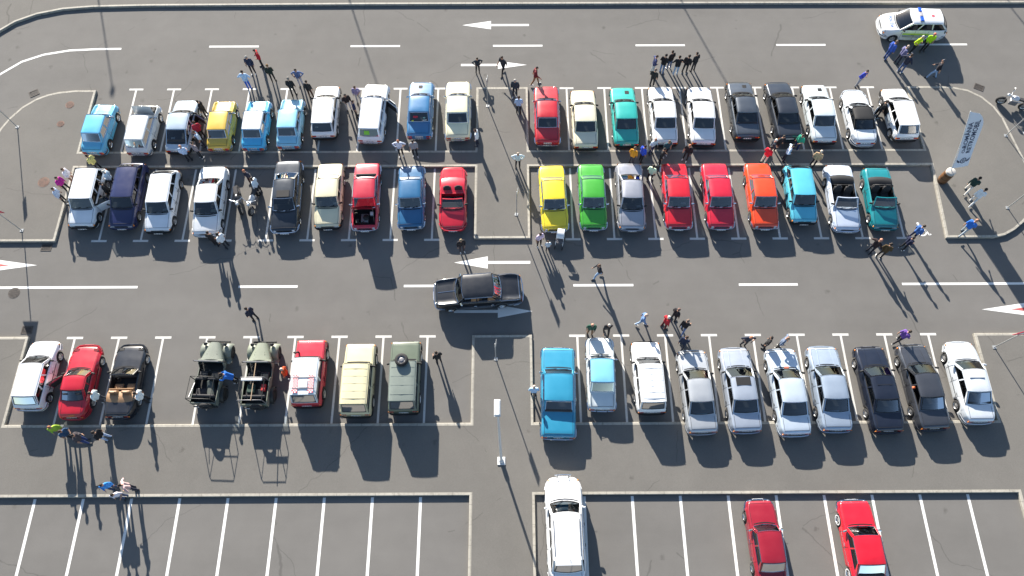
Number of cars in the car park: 61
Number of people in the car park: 98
